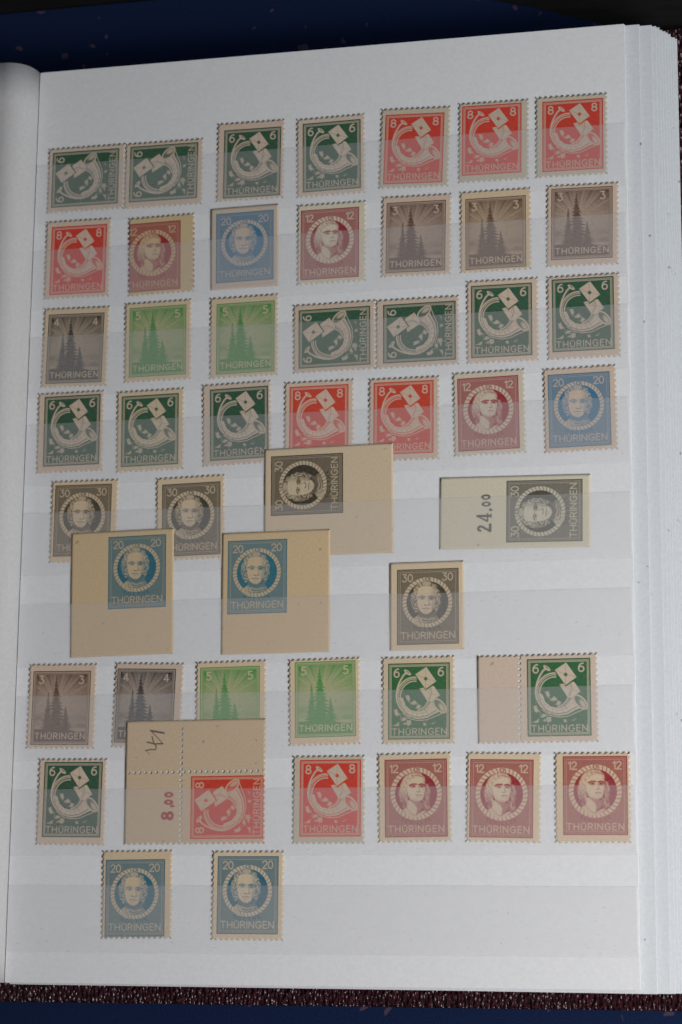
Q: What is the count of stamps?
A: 49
